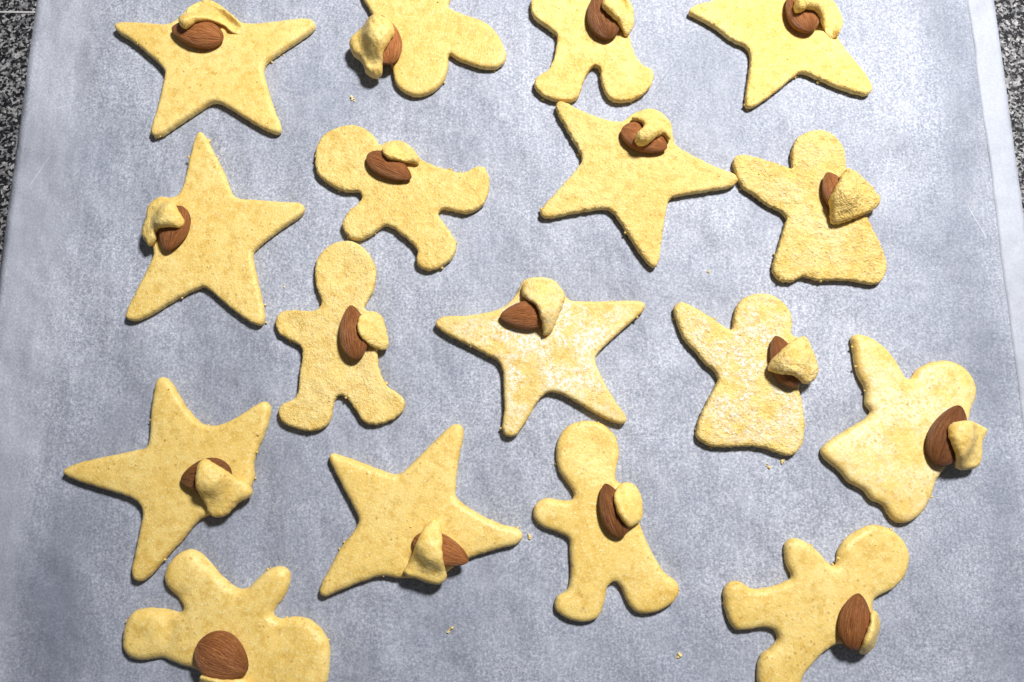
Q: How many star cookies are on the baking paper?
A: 7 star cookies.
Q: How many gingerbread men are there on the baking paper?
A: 6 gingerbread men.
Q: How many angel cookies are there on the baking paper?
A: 4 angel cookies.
